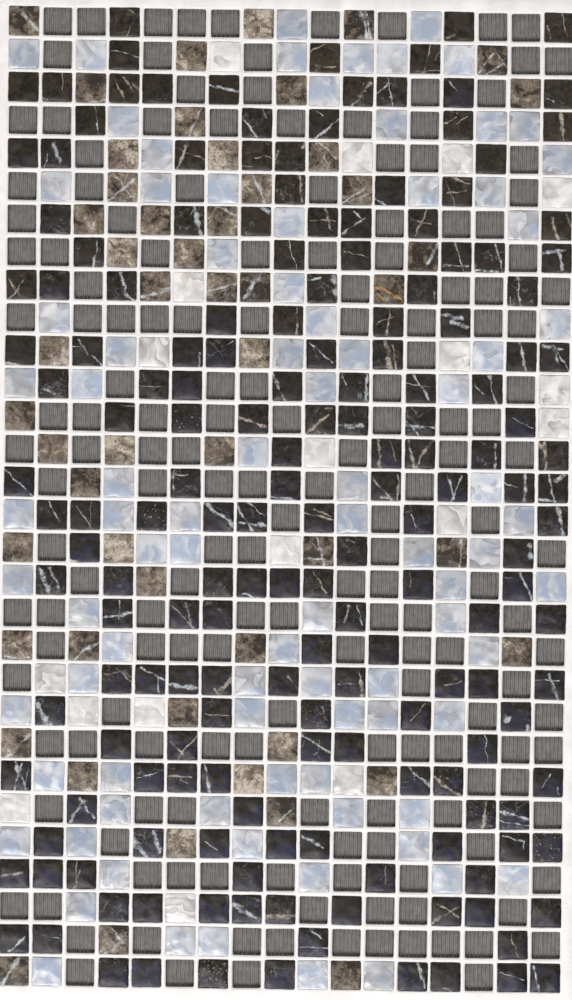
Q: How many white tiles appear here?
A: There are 18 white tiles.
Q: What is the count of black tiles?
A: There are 178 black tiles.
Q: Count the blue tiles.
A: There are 88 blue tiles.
